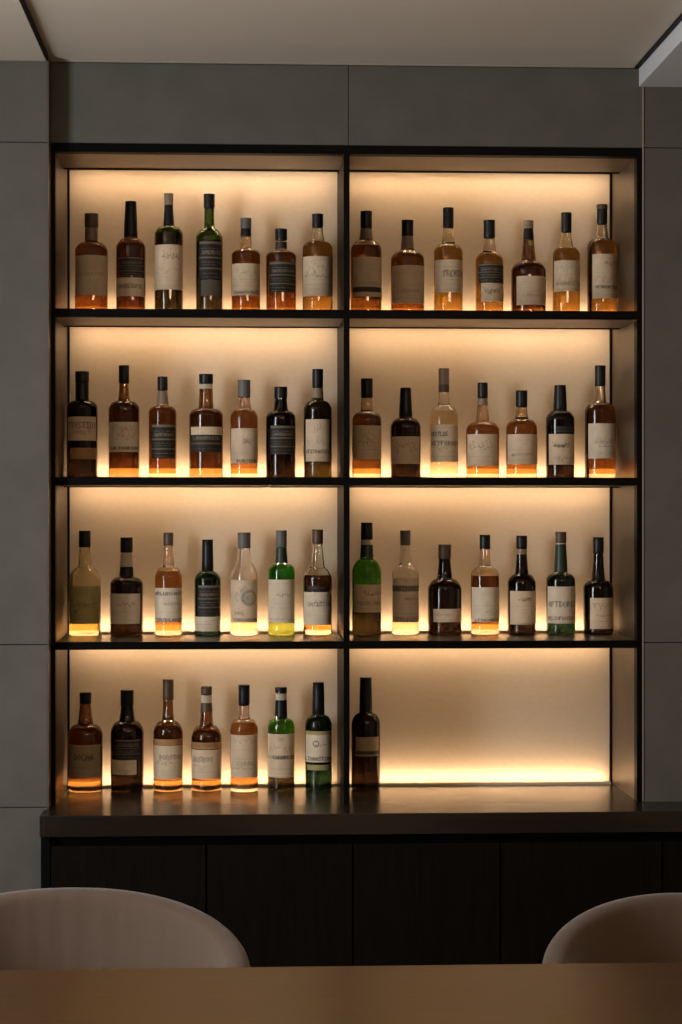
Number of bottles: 50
